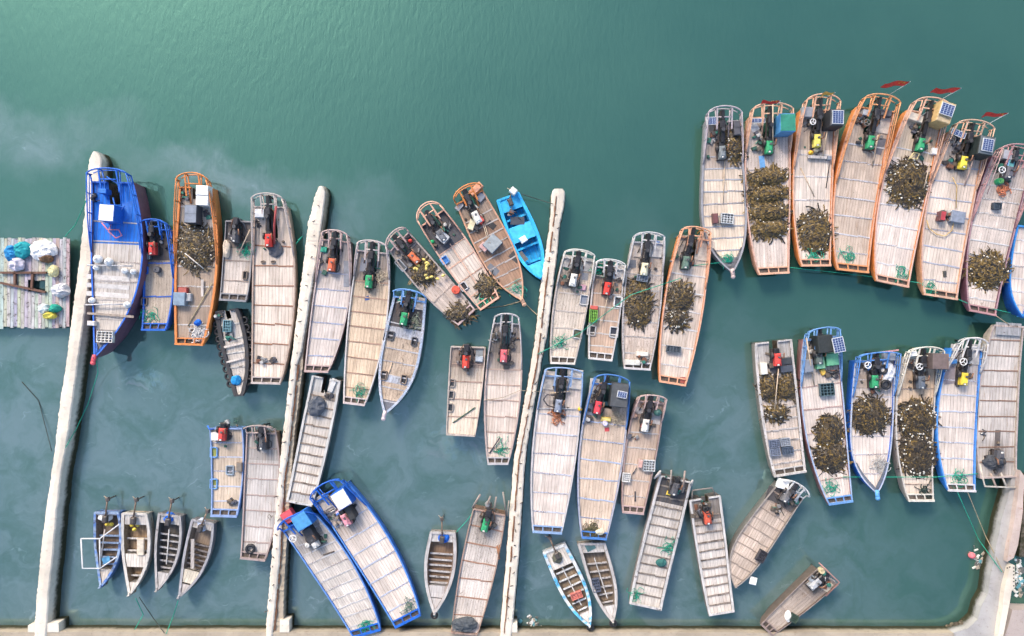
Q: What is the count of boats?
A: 53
